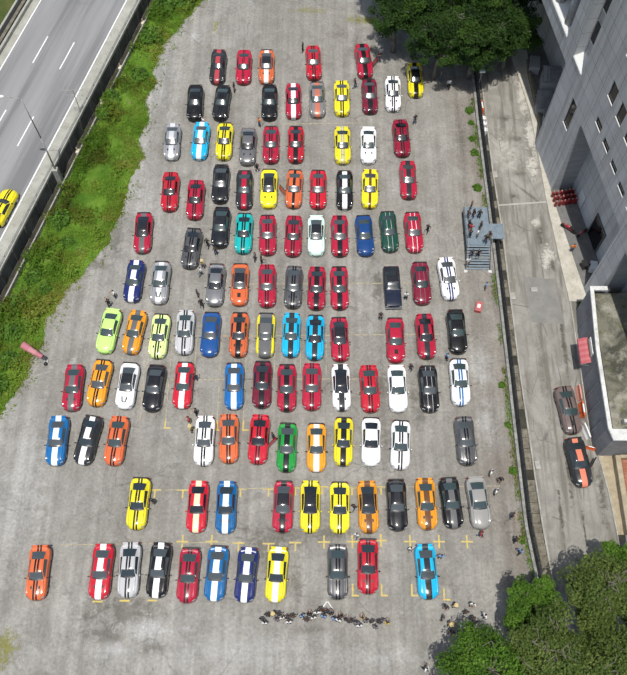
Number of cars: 119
